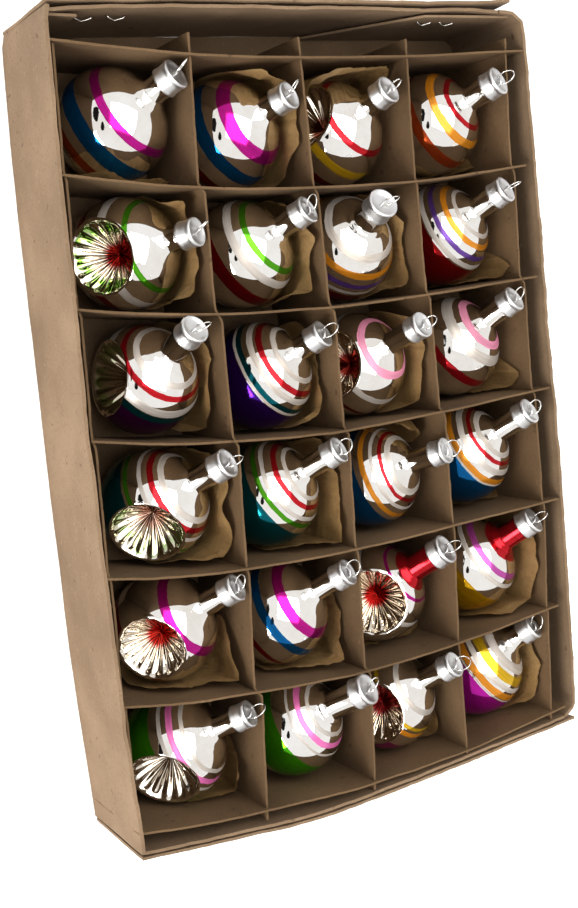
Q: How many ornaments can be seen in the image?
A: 24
